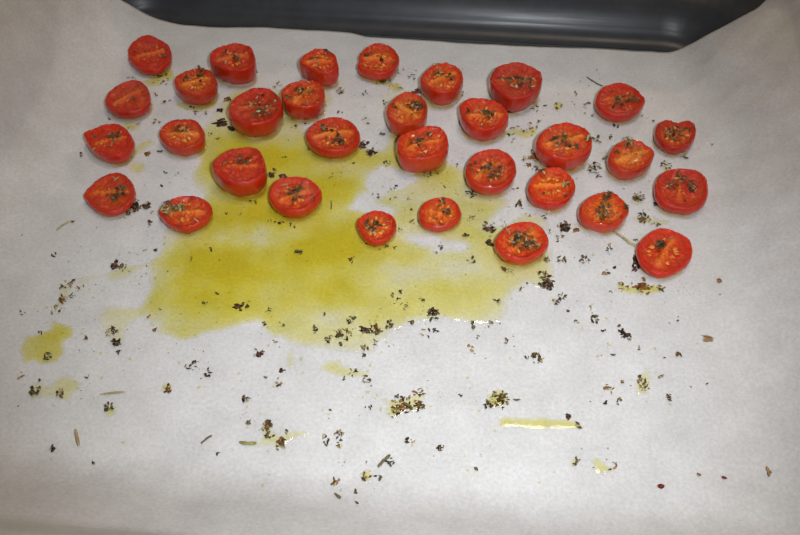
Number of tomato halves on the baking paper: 32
